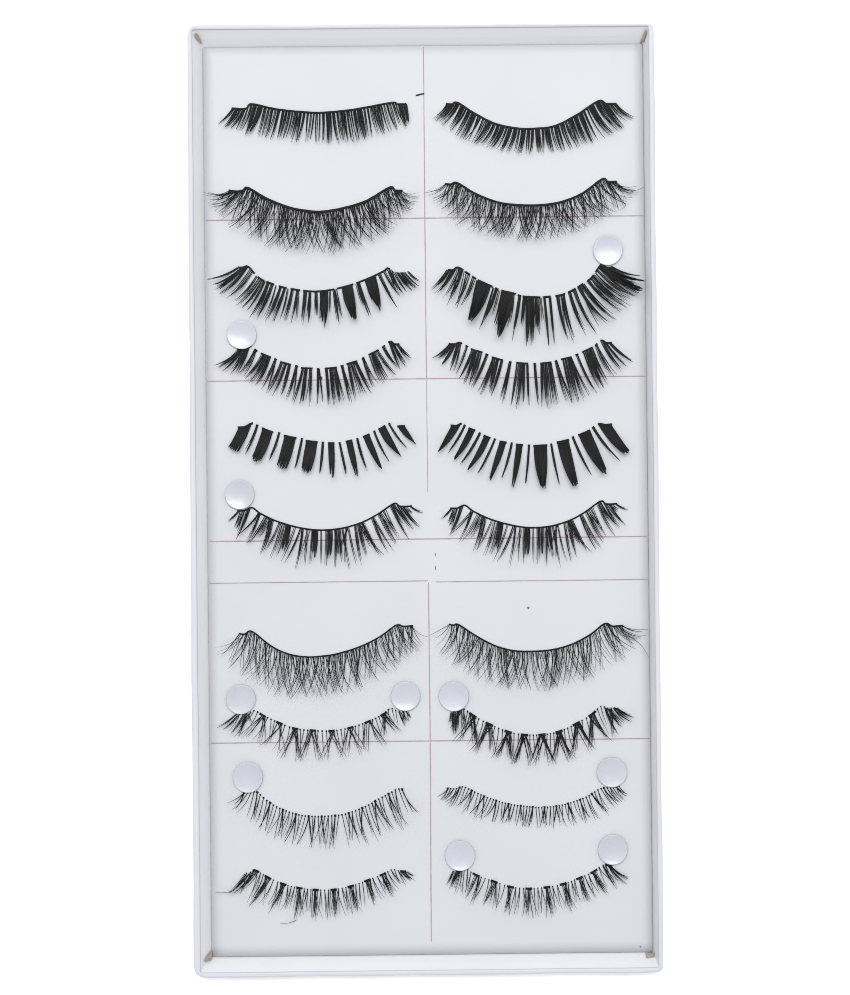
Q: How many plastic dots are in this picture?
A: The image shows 10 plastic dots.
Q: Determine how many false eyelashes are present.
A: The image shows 20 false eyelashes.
